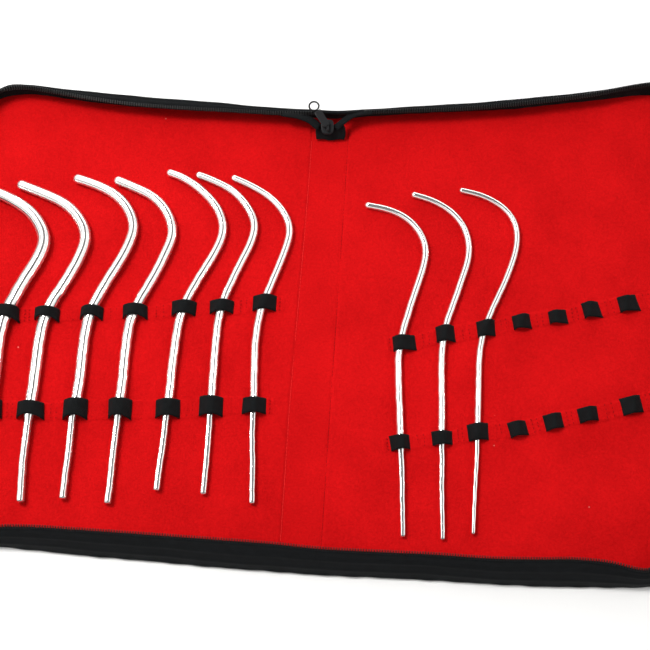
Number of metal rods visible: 10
